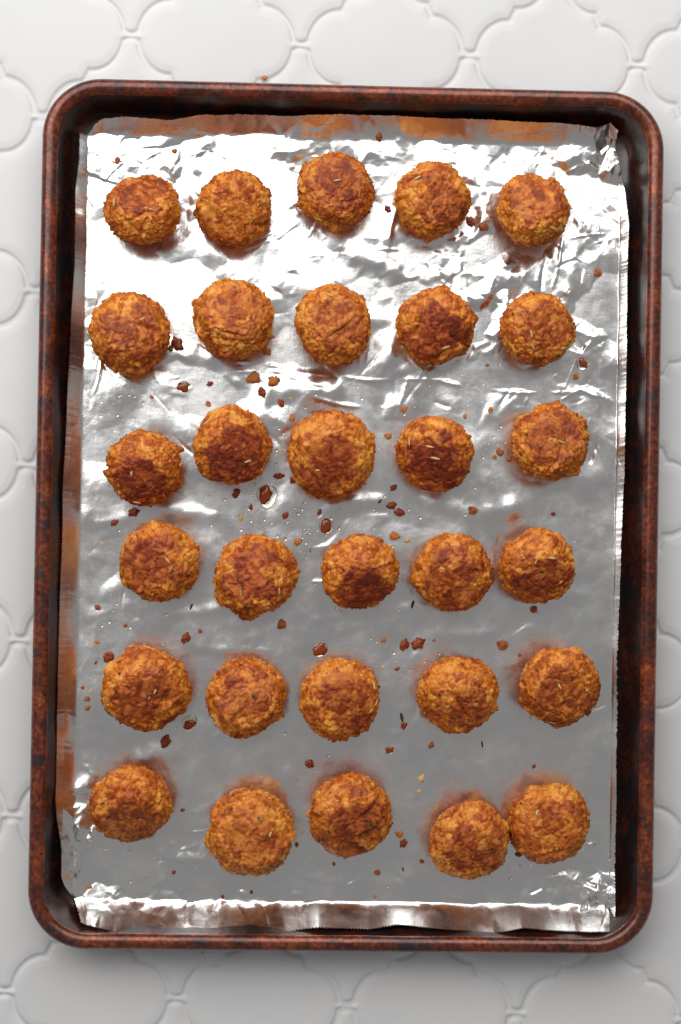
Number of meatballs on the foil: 30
